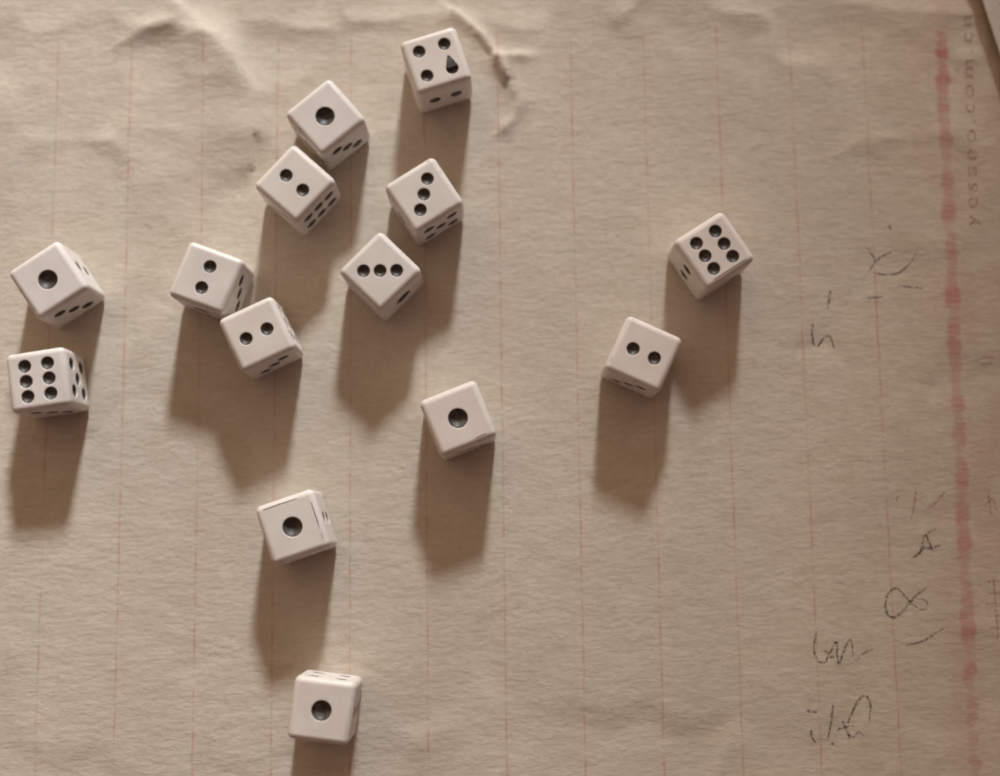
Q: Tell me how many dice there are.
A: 14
